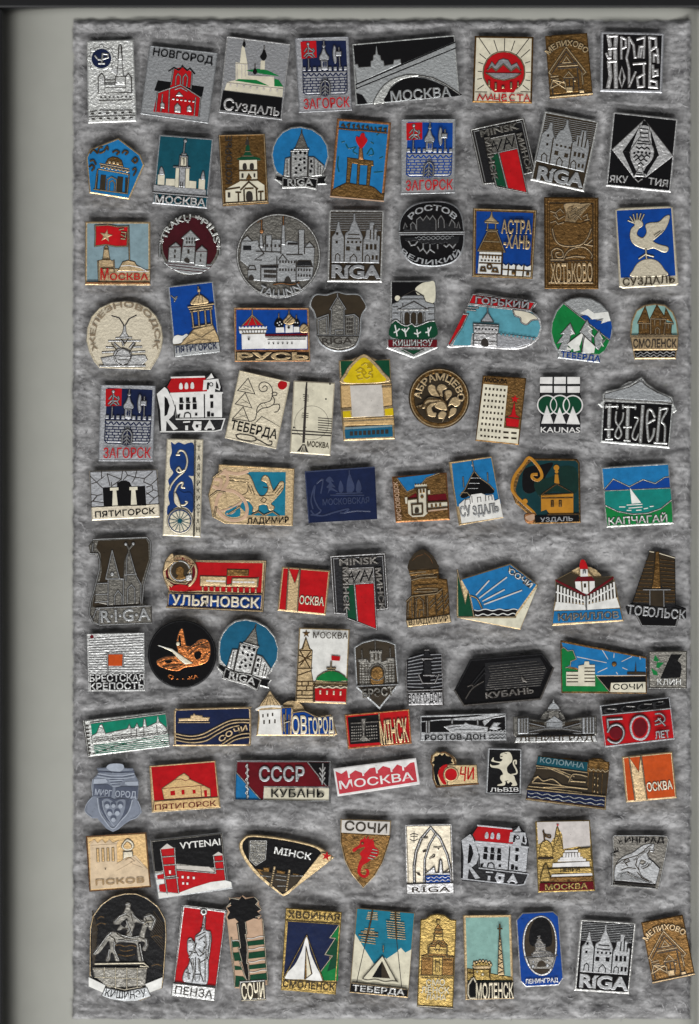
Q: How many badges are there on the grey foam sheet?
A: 100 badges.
